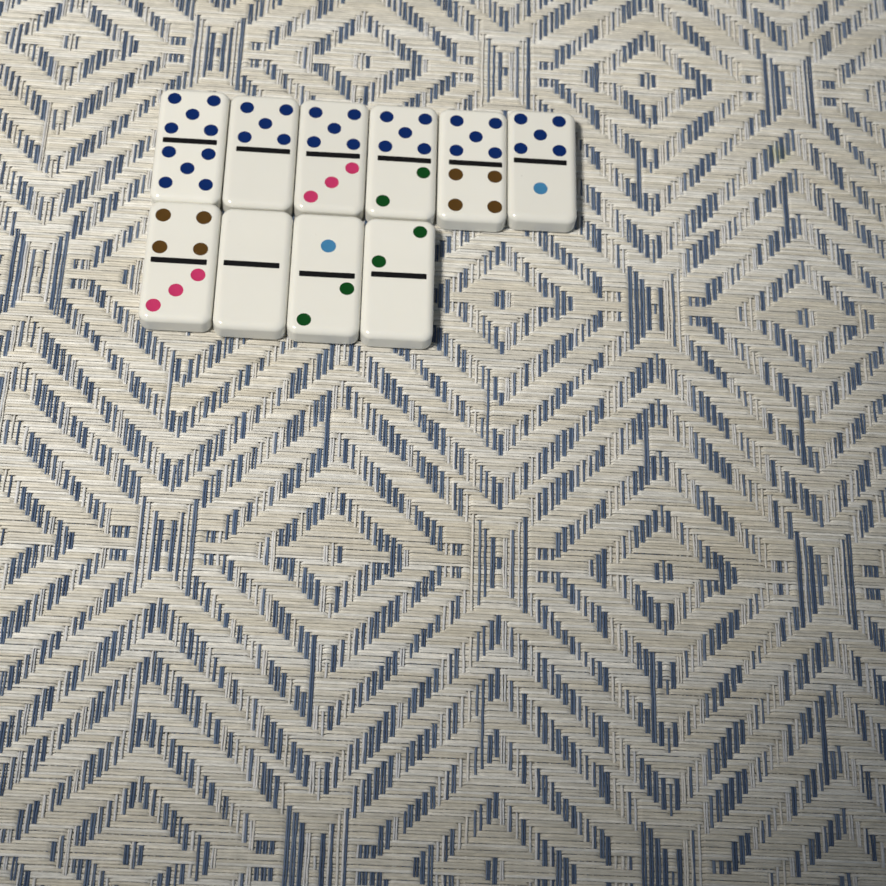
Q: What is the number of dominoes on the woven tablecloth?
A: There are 10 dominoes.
